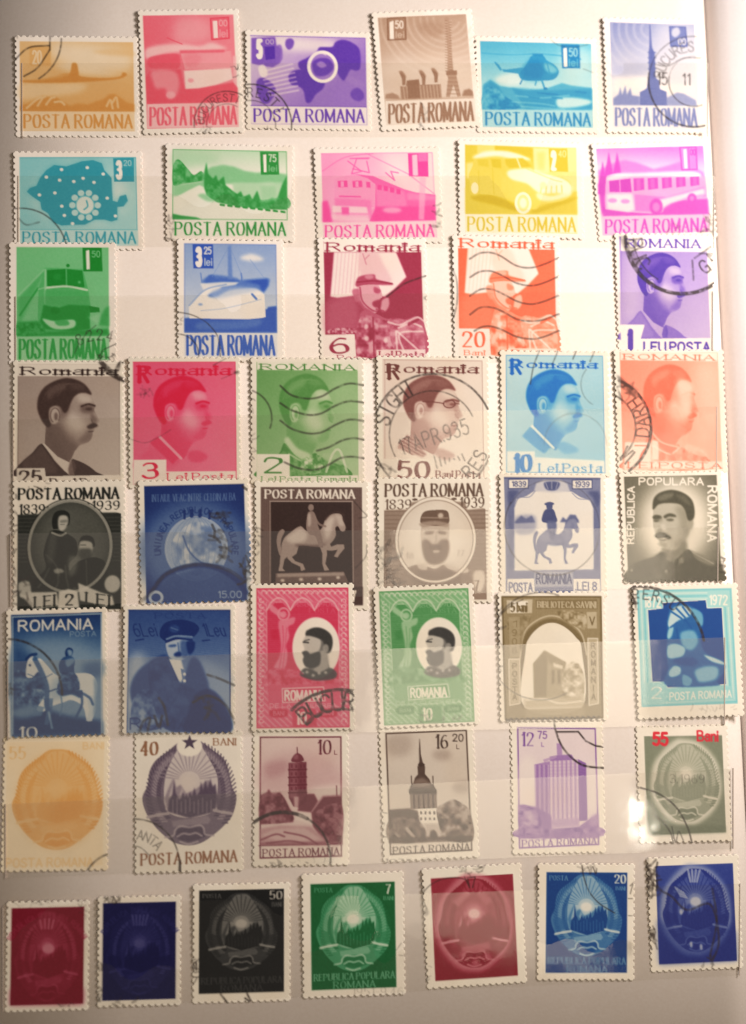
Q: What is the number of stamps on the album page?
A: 47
